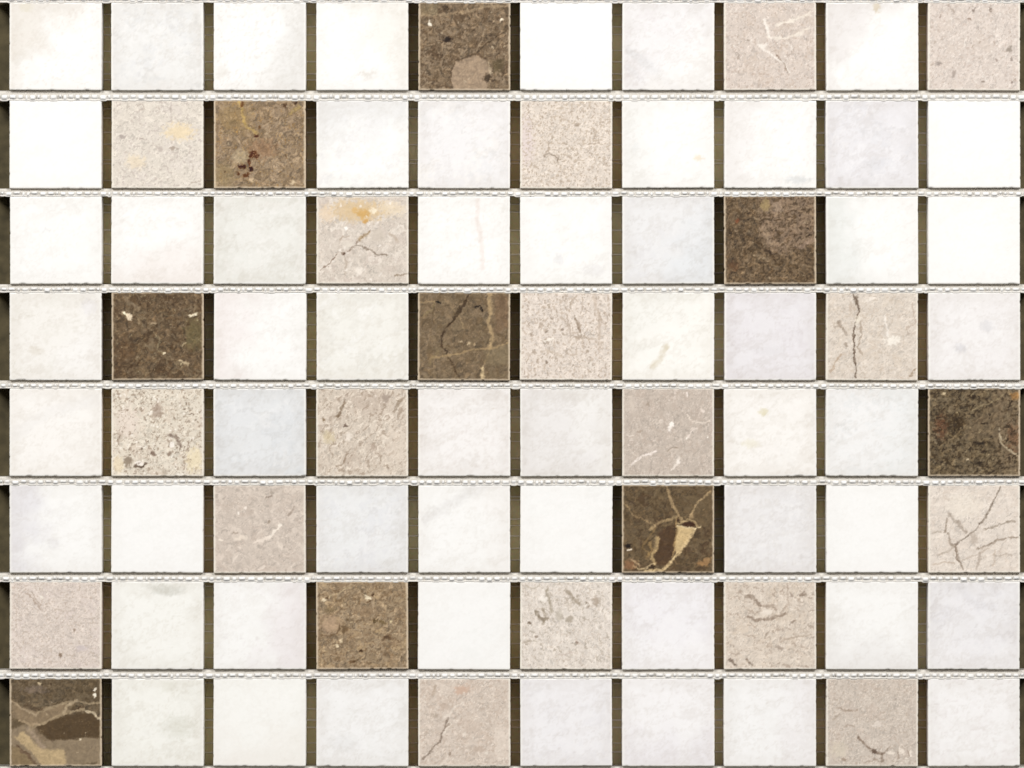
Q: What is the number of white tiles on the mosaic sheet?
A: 54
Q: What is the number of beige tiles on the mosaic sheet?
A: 17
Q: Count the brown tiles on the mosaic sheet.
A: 9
